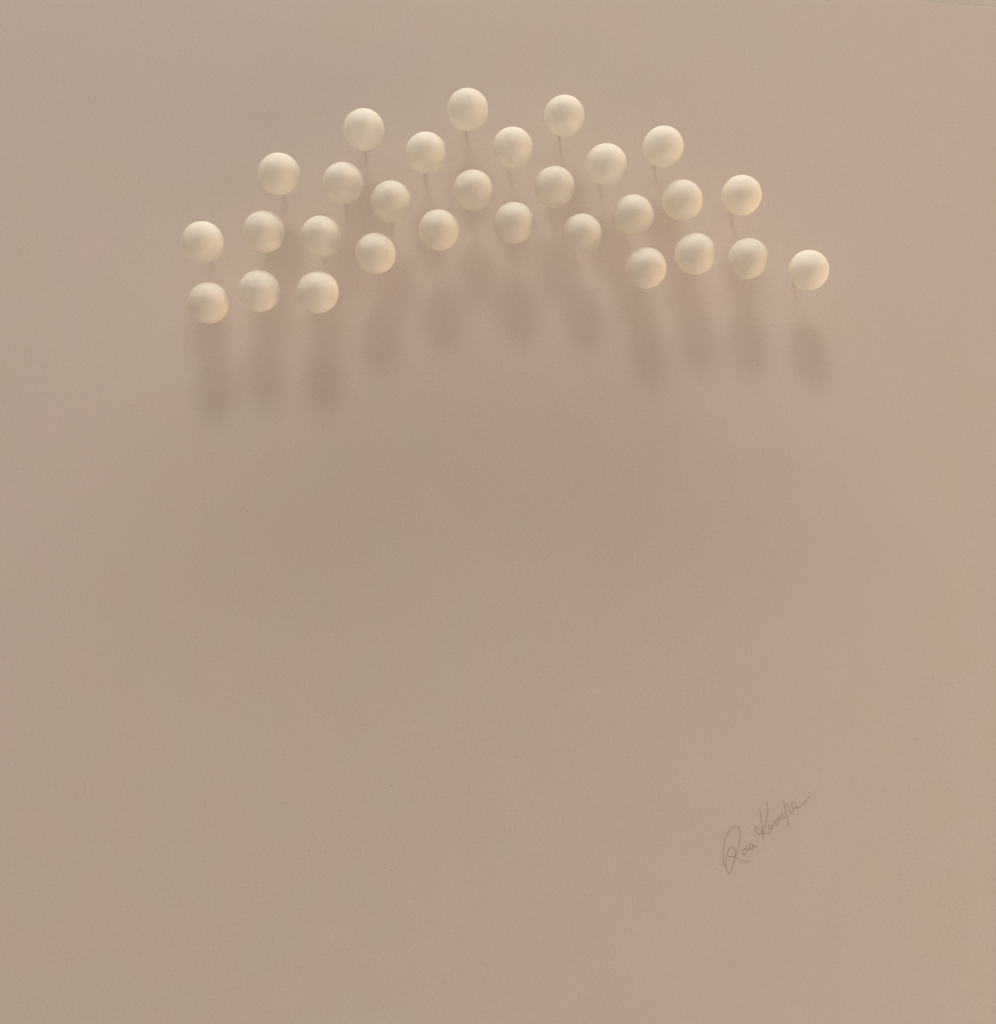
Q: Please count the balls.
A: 29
